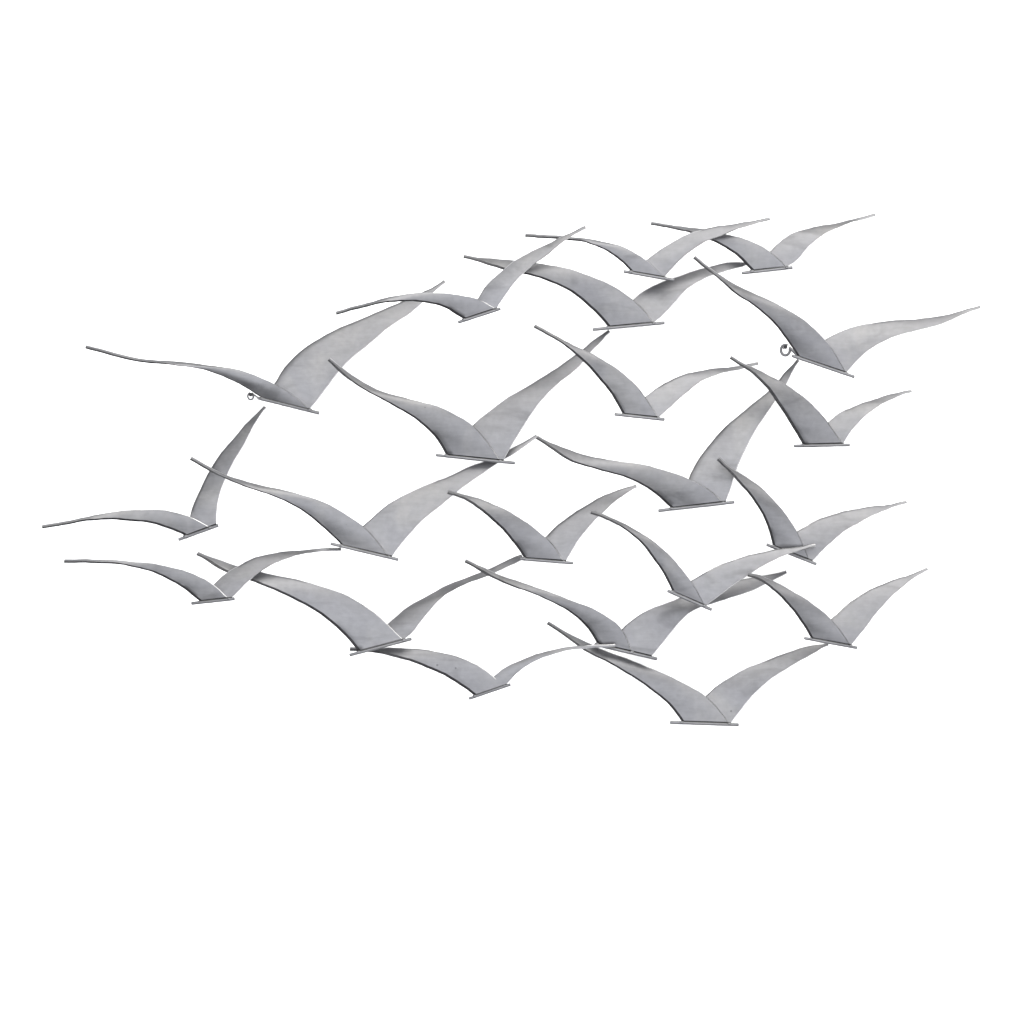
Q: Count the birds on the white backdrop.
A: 21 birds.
